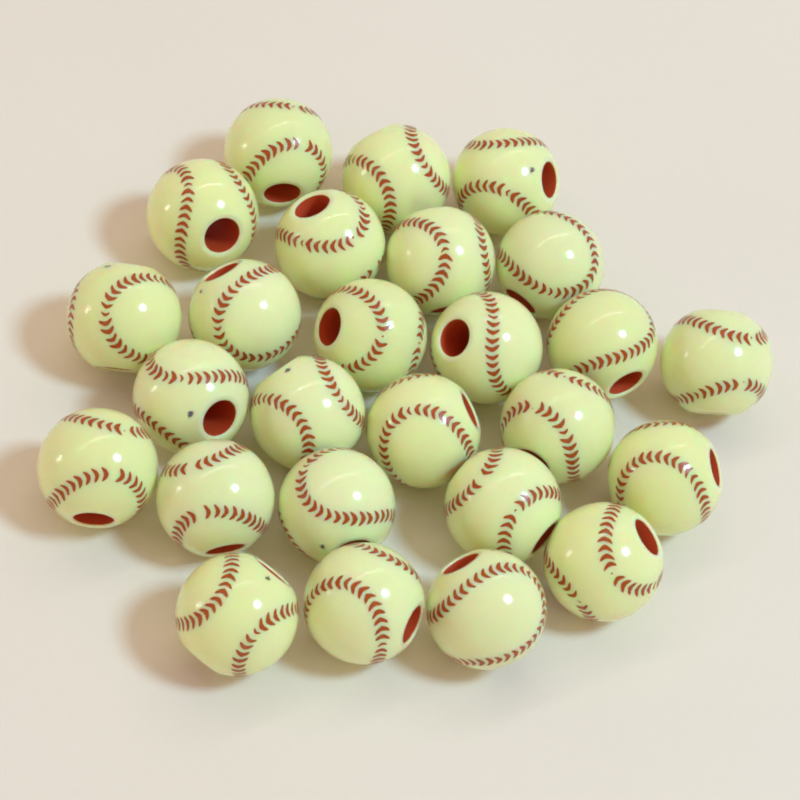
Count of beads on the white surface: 26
